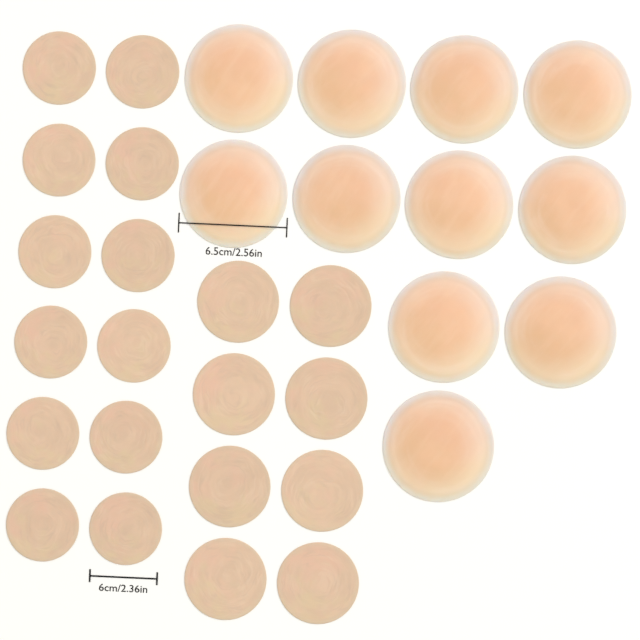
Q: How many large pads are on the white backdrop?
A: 11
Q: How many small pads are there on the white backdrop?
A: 20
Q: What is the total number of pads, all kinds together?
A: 31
